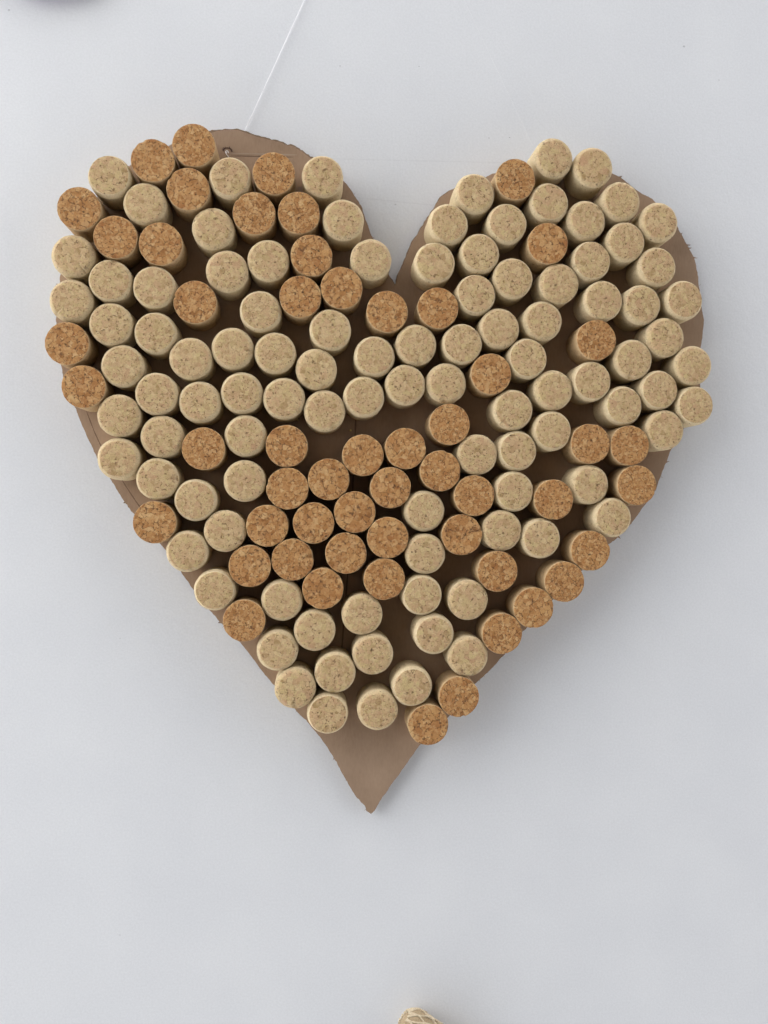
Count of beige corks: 100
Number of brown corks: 54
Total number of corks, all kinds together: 154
